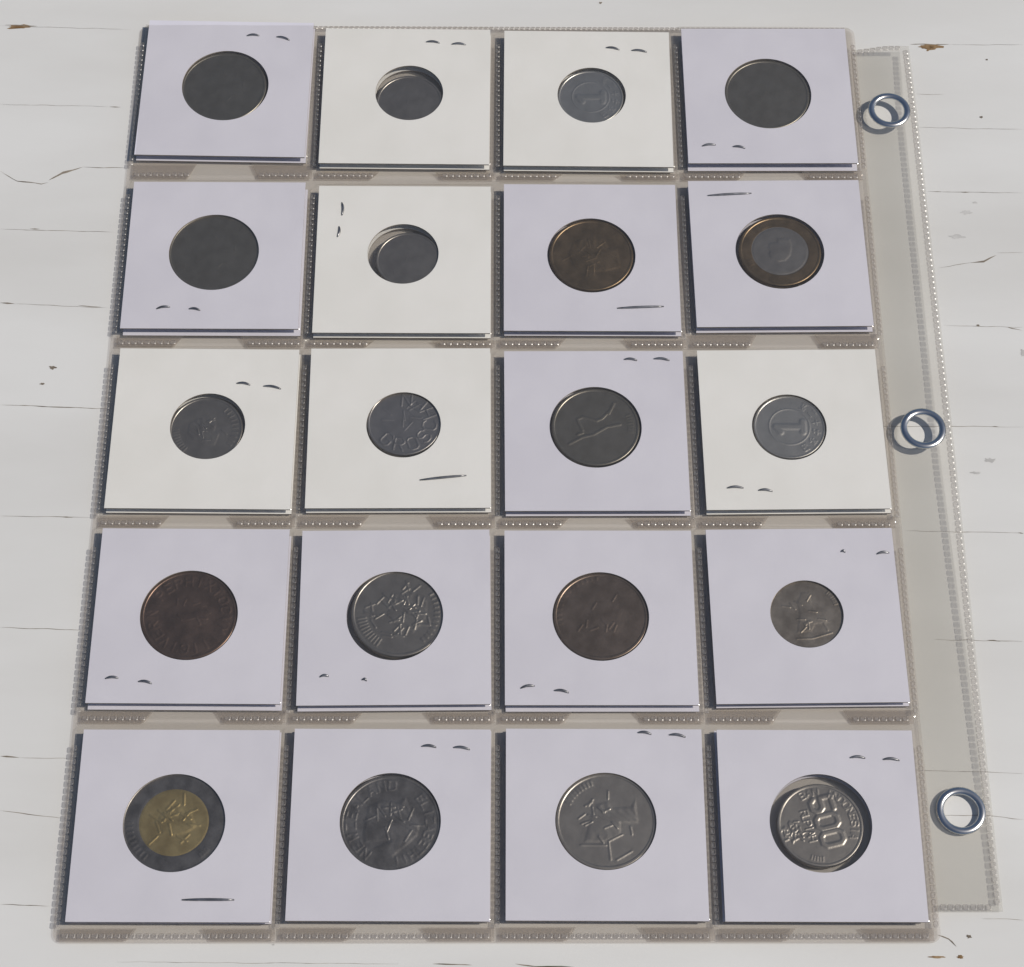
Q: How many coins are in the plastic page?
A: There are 20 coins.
